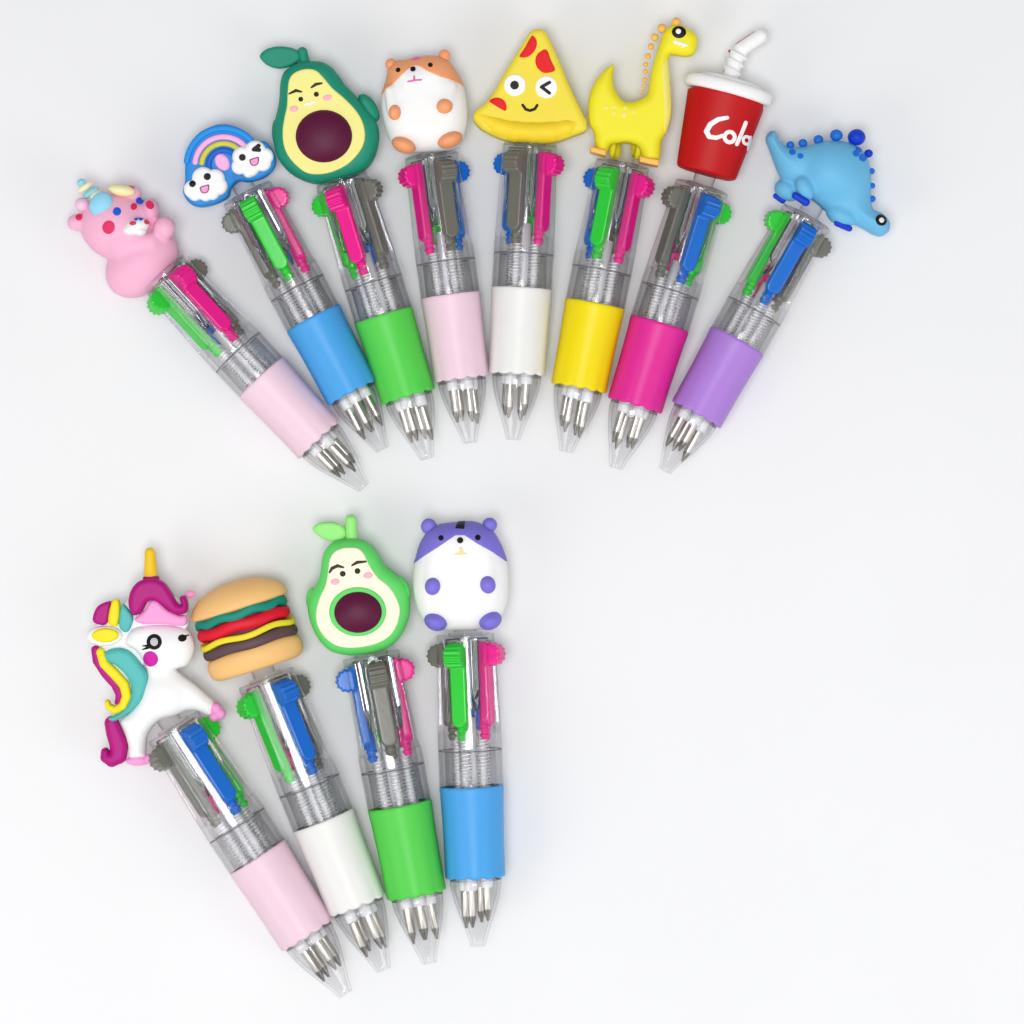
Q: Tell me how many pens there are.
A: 12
